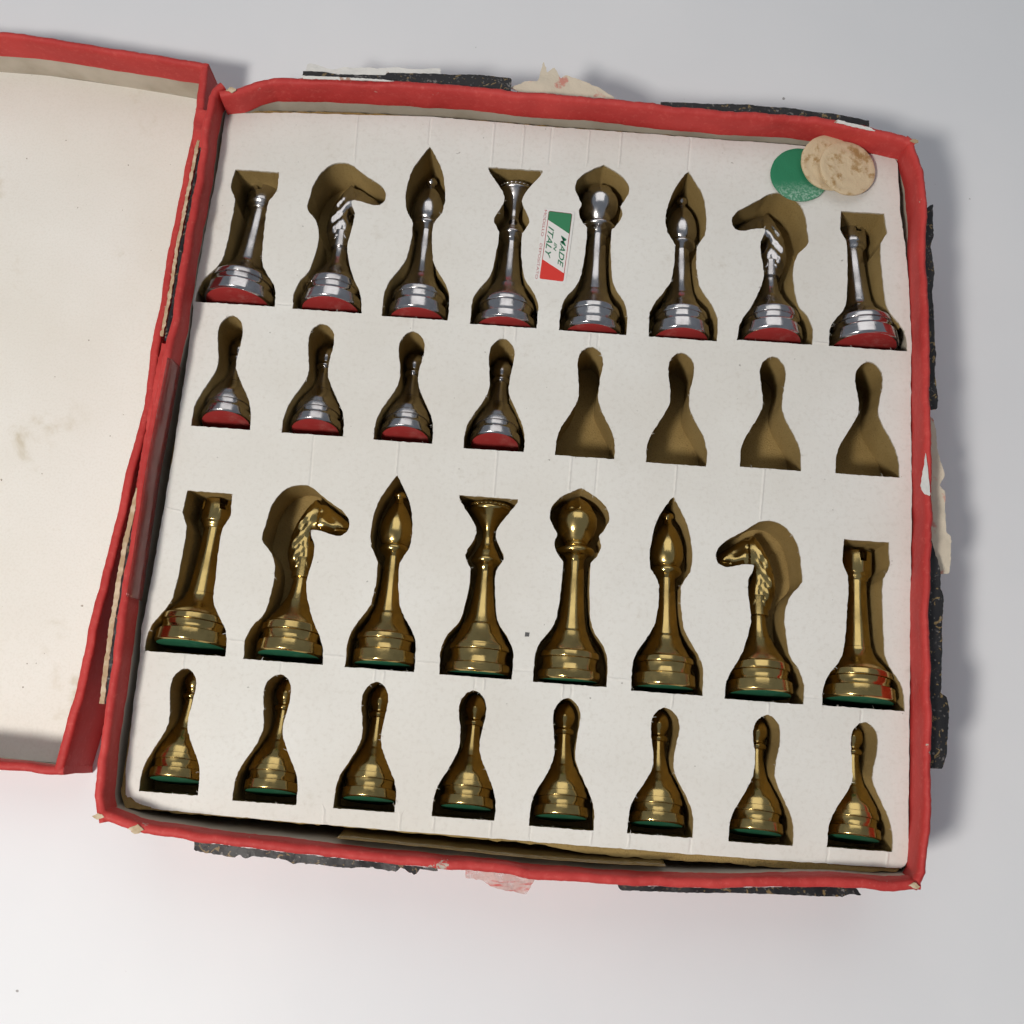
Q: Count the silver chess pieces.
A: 12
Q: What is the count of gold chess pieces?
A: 16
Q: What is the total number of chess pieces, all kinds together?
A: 28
